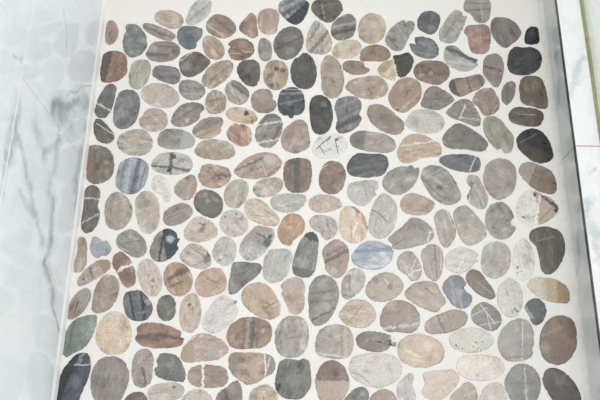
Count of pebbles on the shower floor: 200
